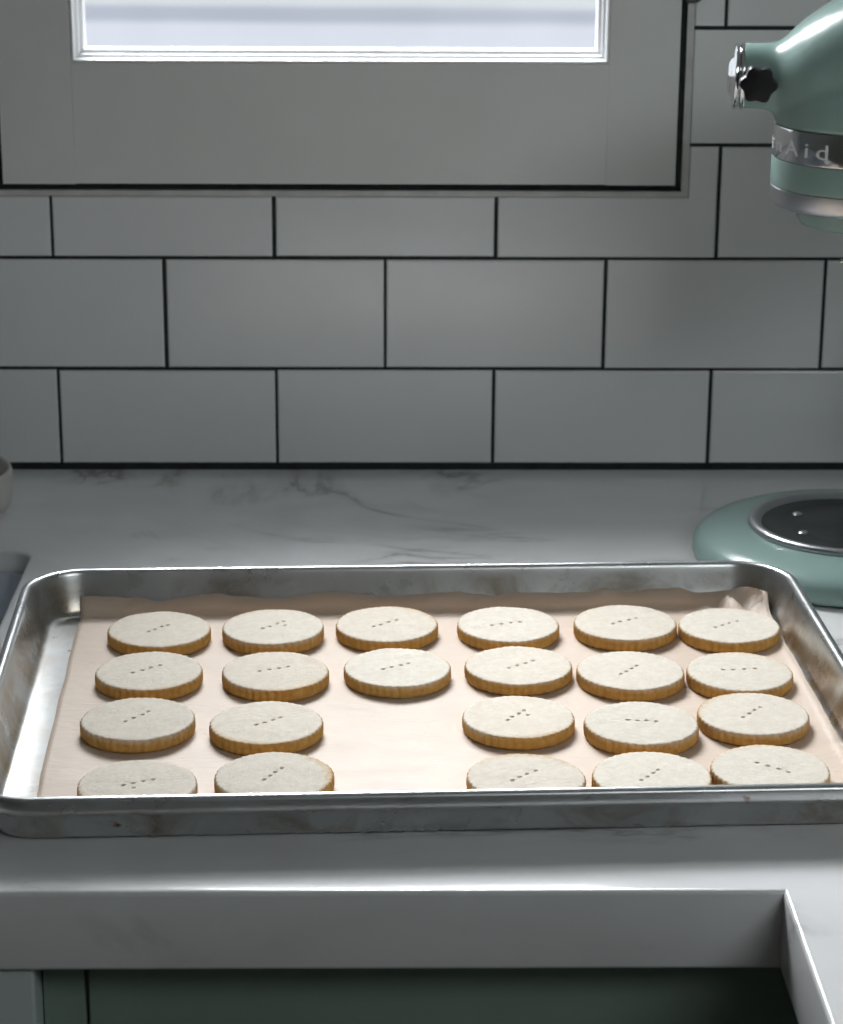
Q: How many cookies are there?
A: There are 22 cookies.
